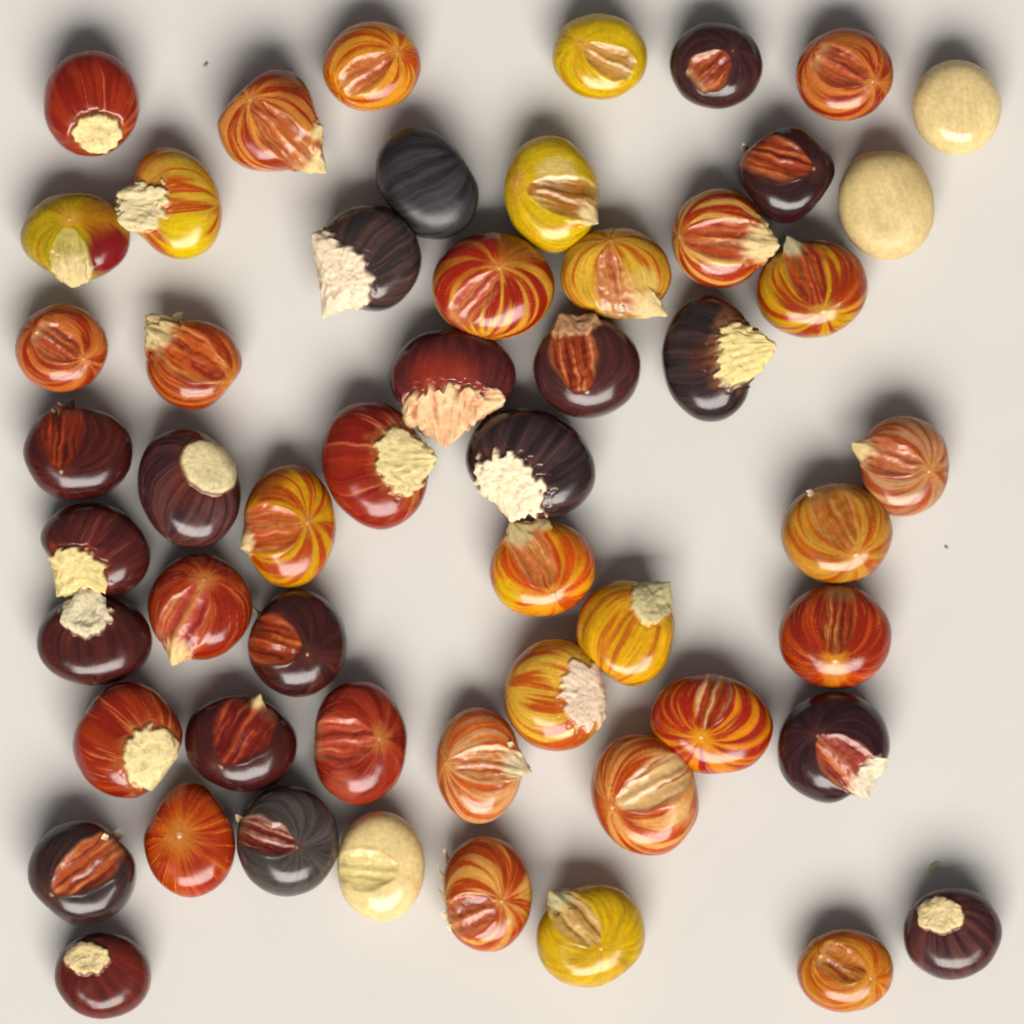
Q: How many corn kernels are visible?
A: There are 54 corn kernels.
